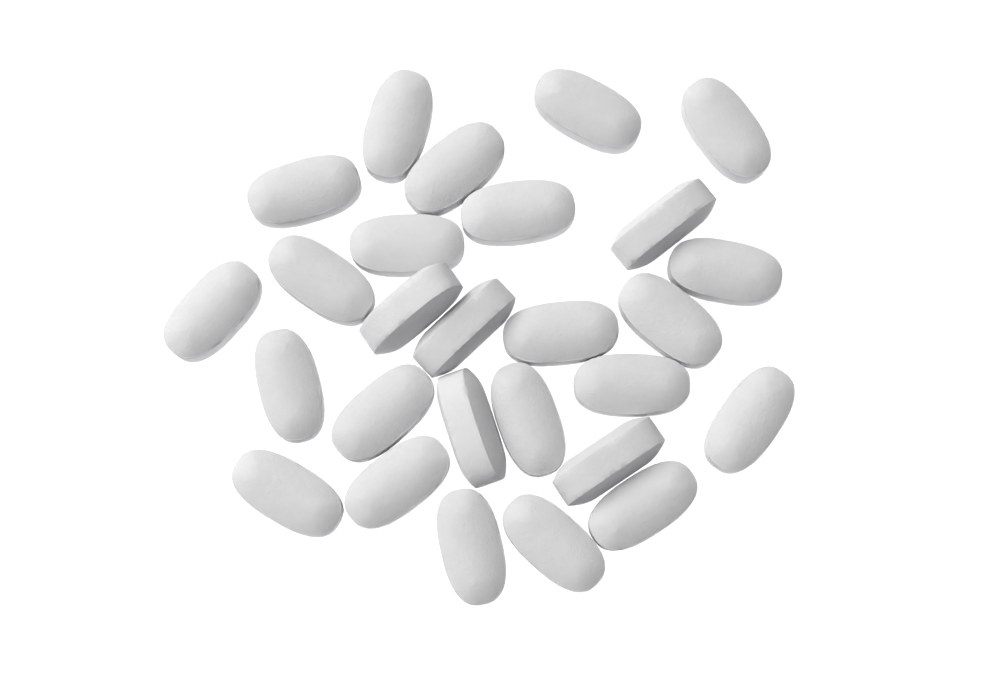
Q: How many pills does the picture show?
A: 27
